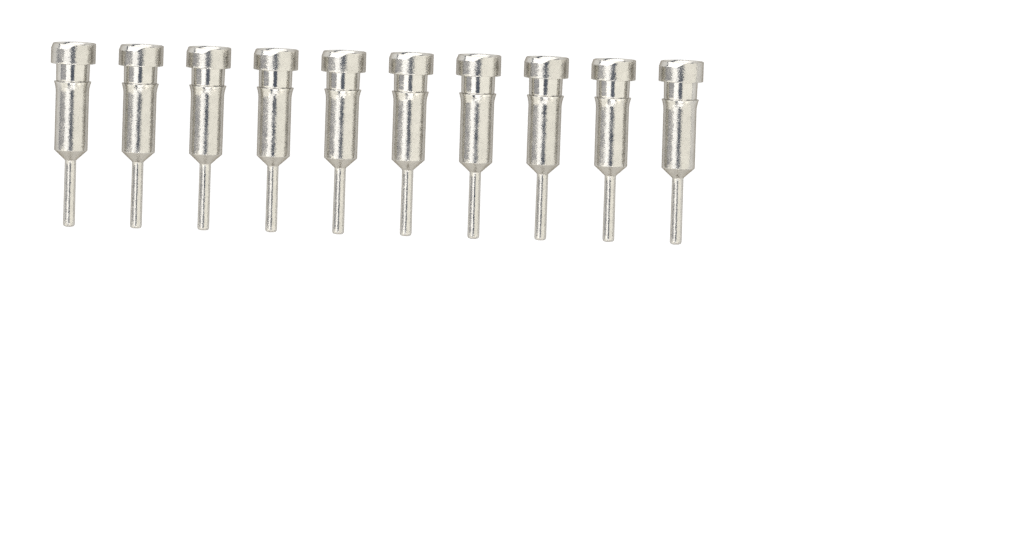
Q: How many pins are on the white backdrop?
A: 10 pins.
